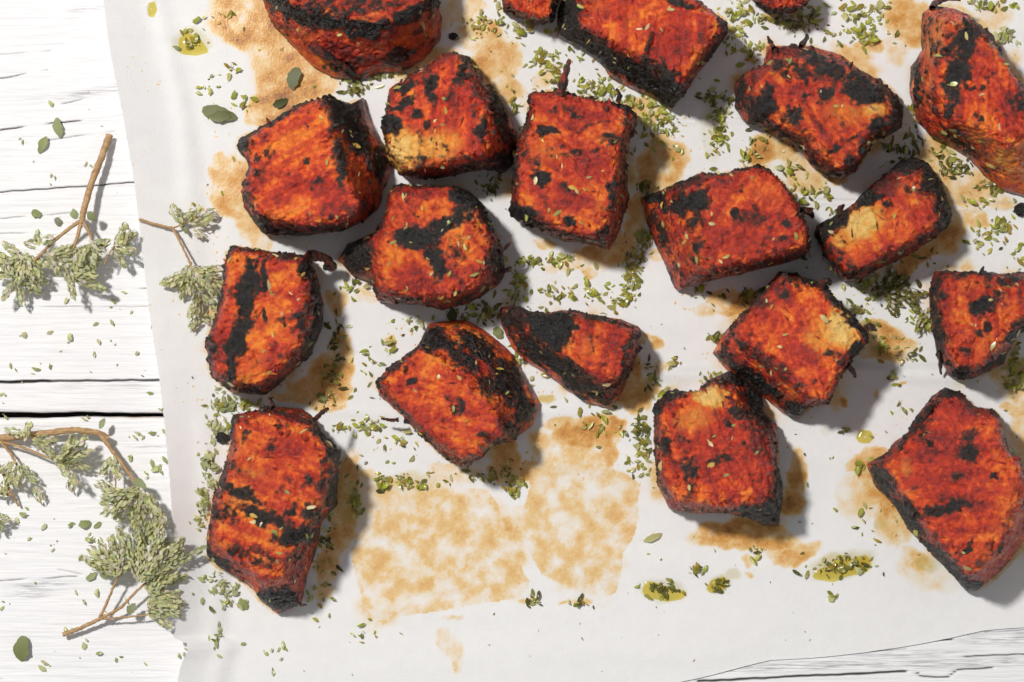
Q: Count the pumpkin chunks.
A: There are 20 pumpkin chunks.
